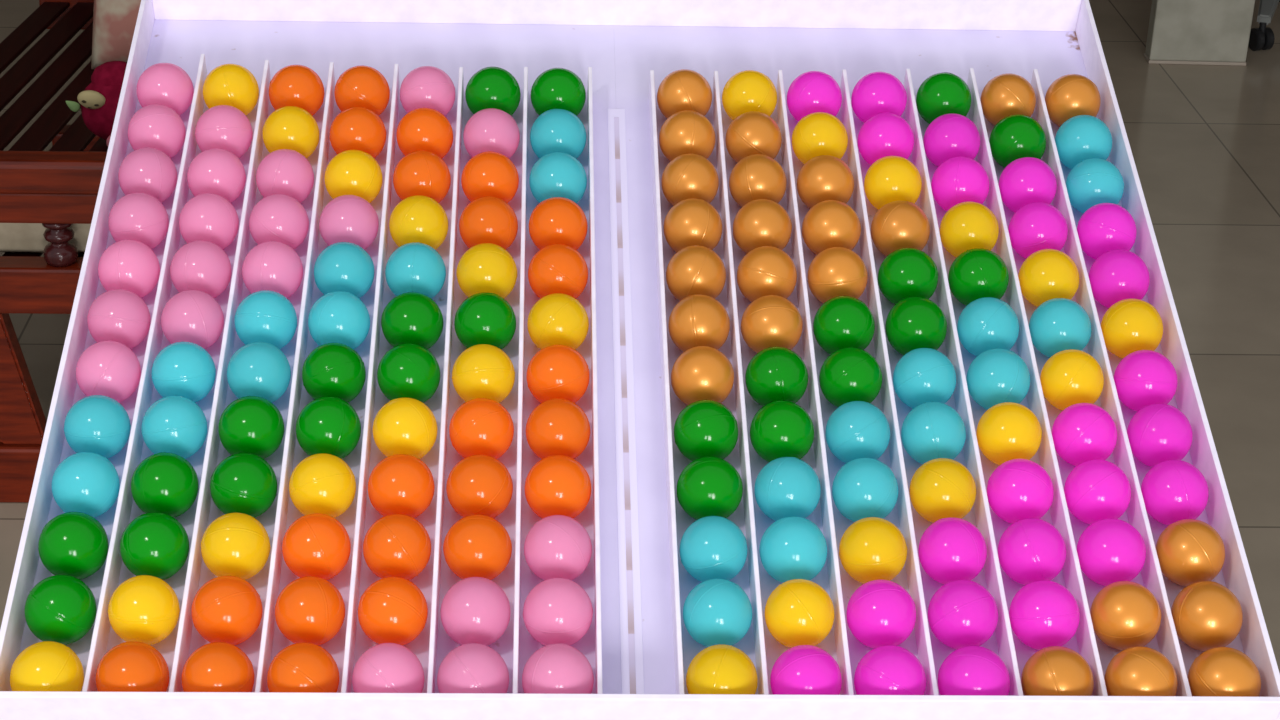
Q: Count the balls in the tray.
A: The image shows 168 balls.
